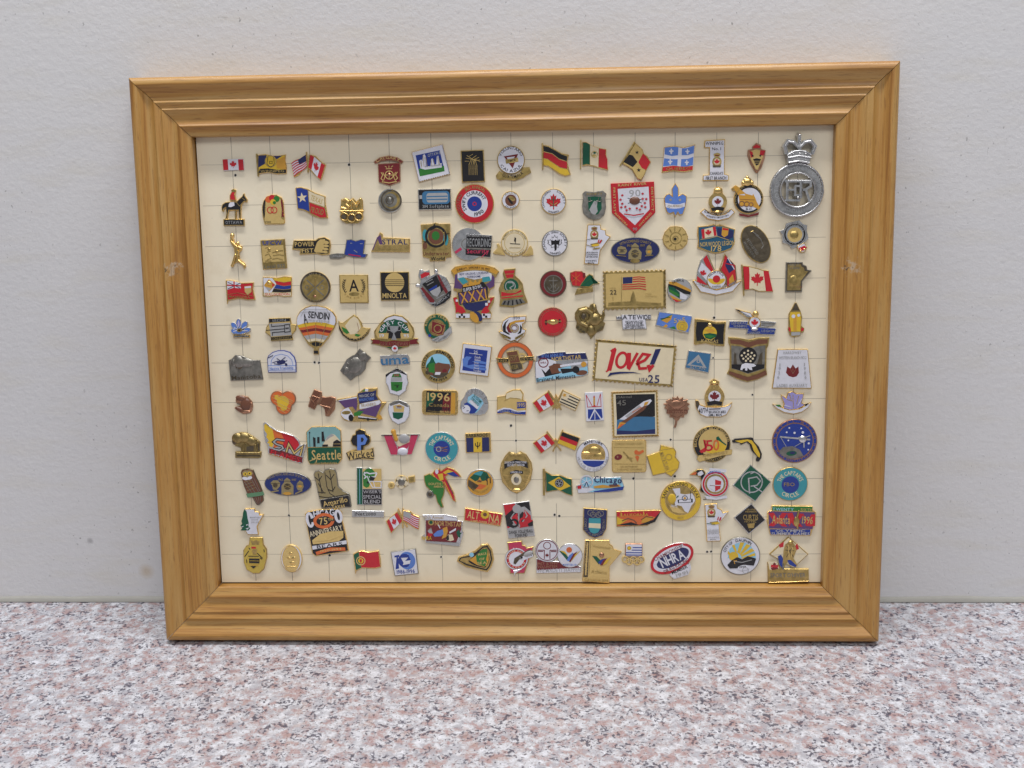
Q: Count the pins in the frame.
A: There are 151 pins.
